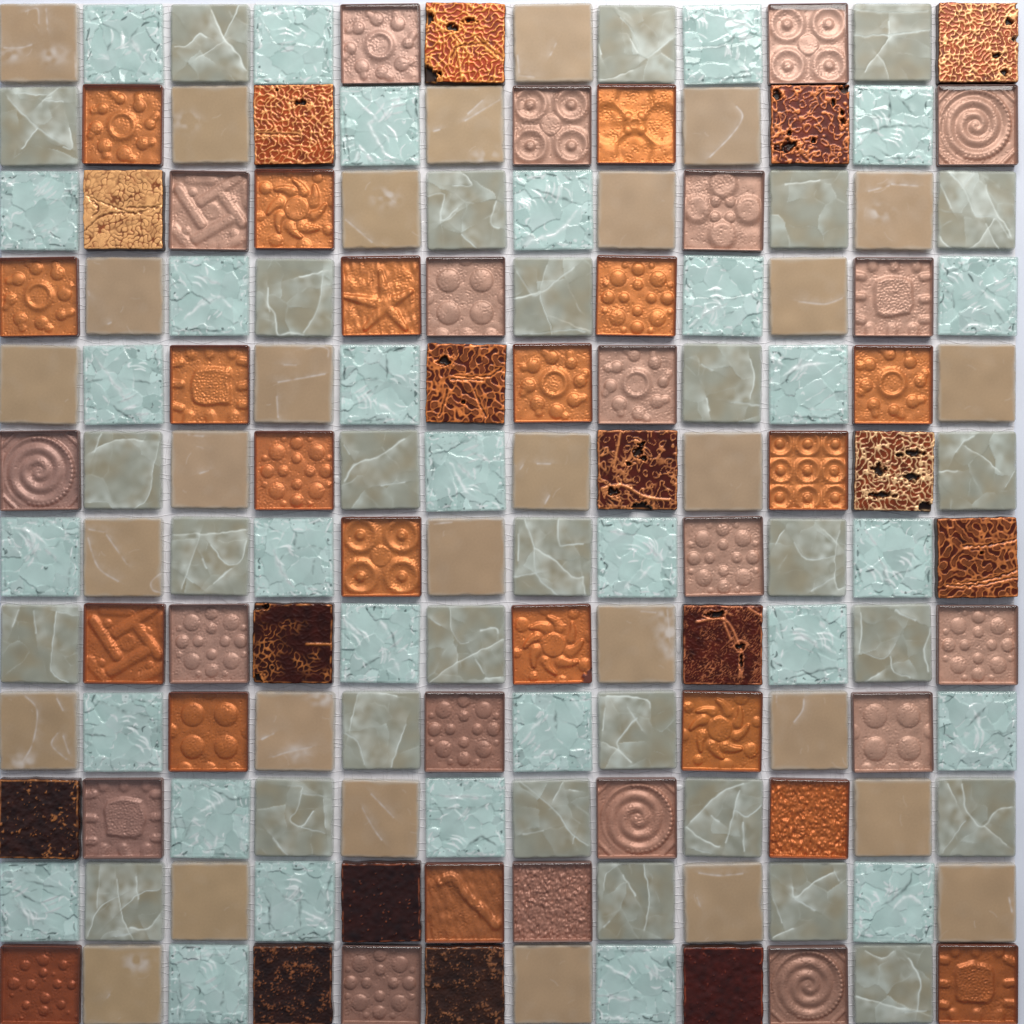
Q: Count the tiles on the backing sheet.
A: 144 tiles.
